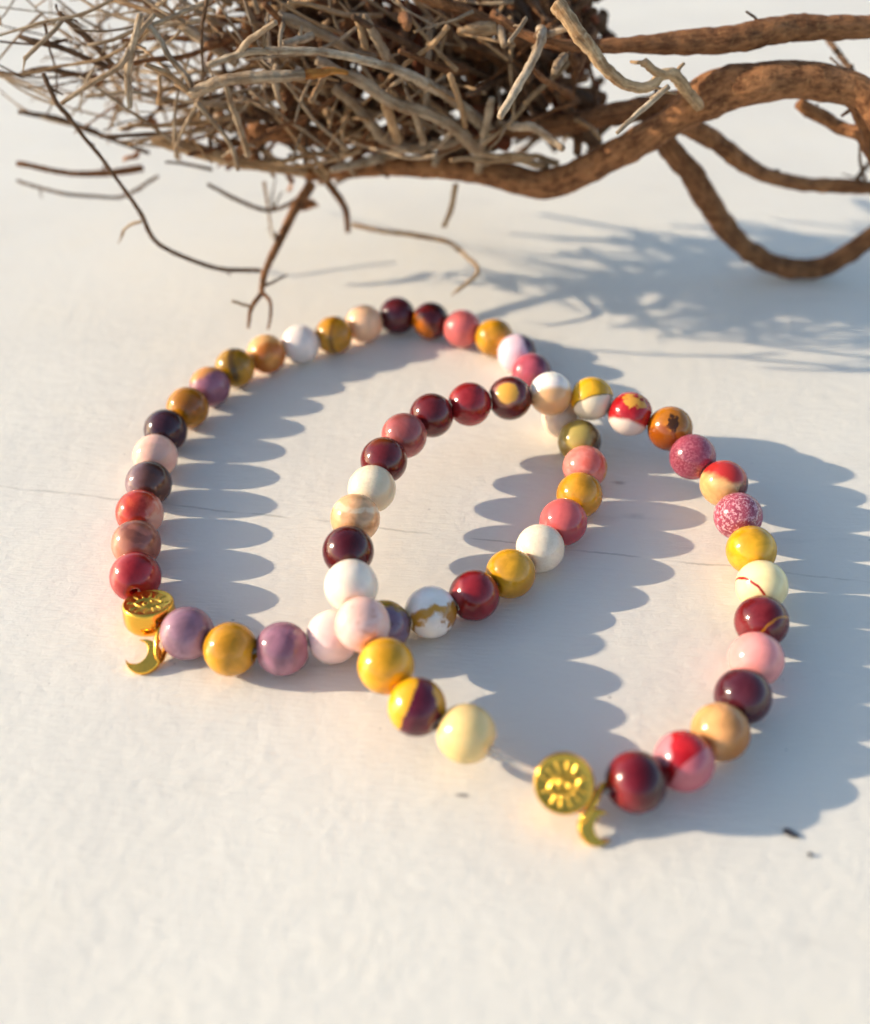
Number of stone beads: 61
